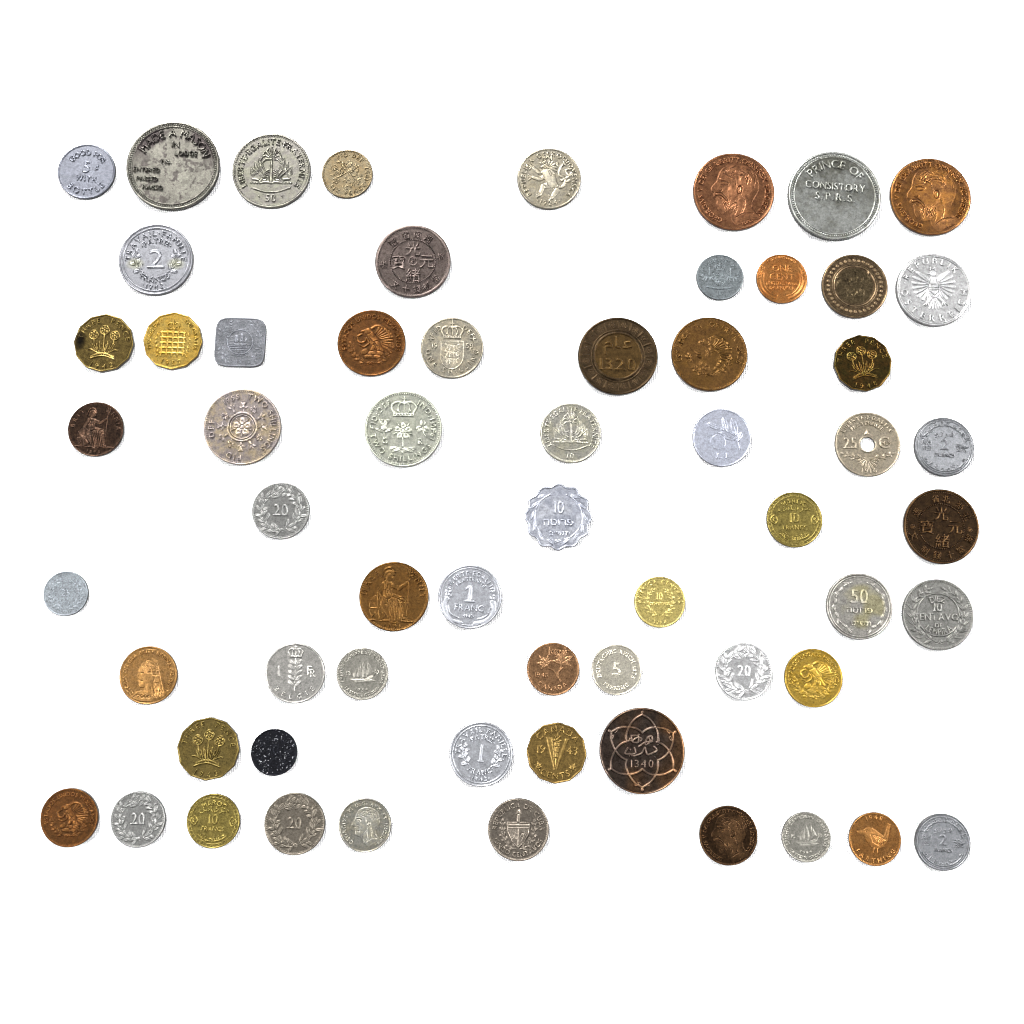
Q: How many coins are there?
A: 61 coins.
